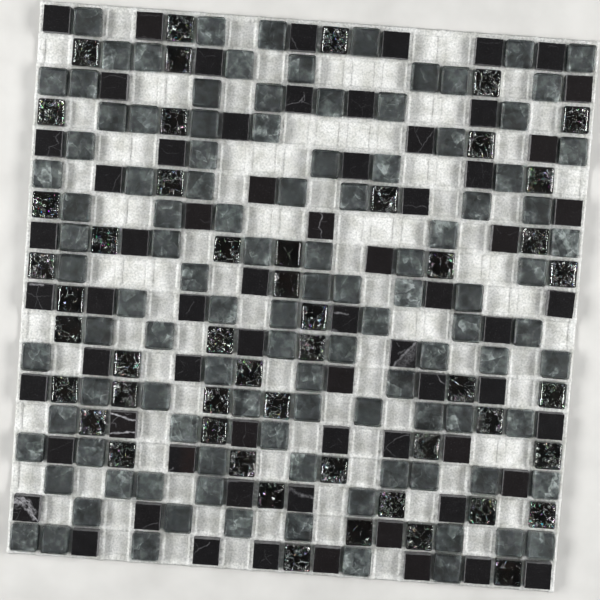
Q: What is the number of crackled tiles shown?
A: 50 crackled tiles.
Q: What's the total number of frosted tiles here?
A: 108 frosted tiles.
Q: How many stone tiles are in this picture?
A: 67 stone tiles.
